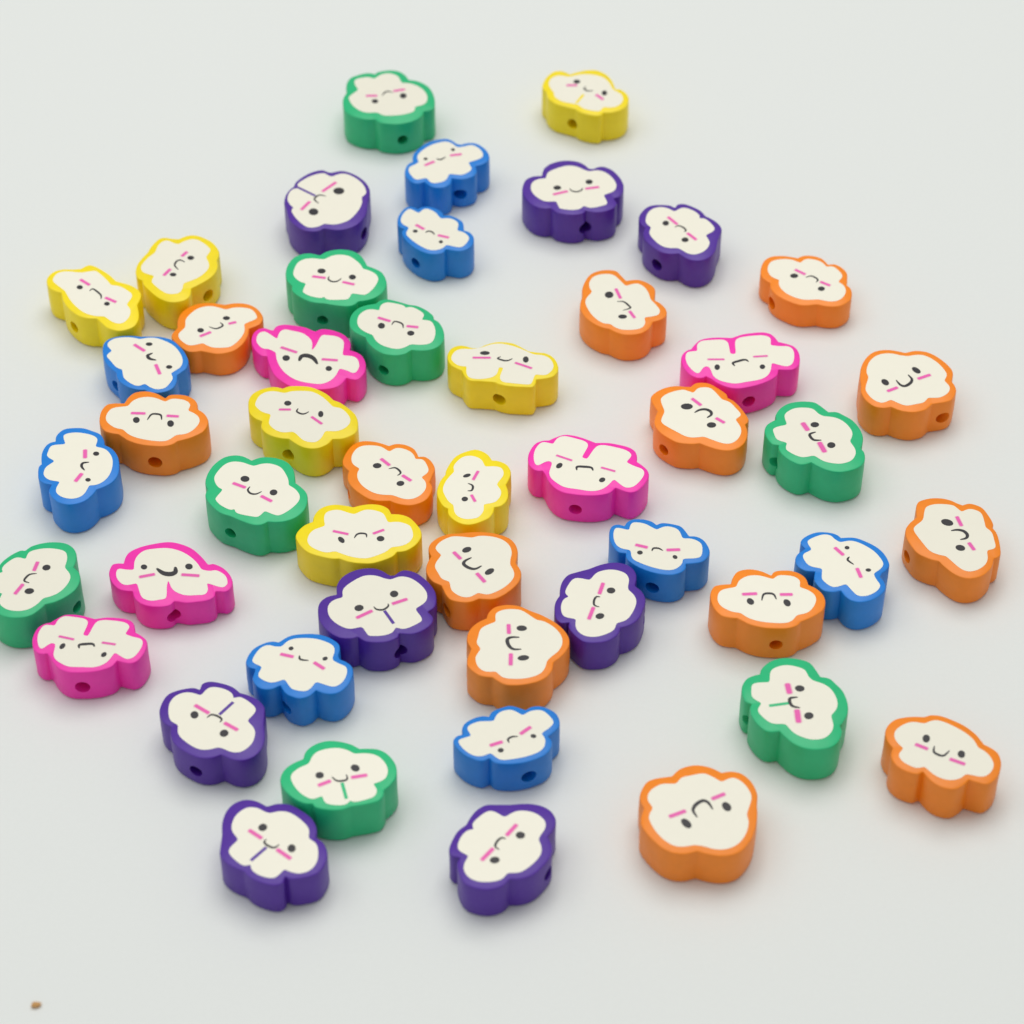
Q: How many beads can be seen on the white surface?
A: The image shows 49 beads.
